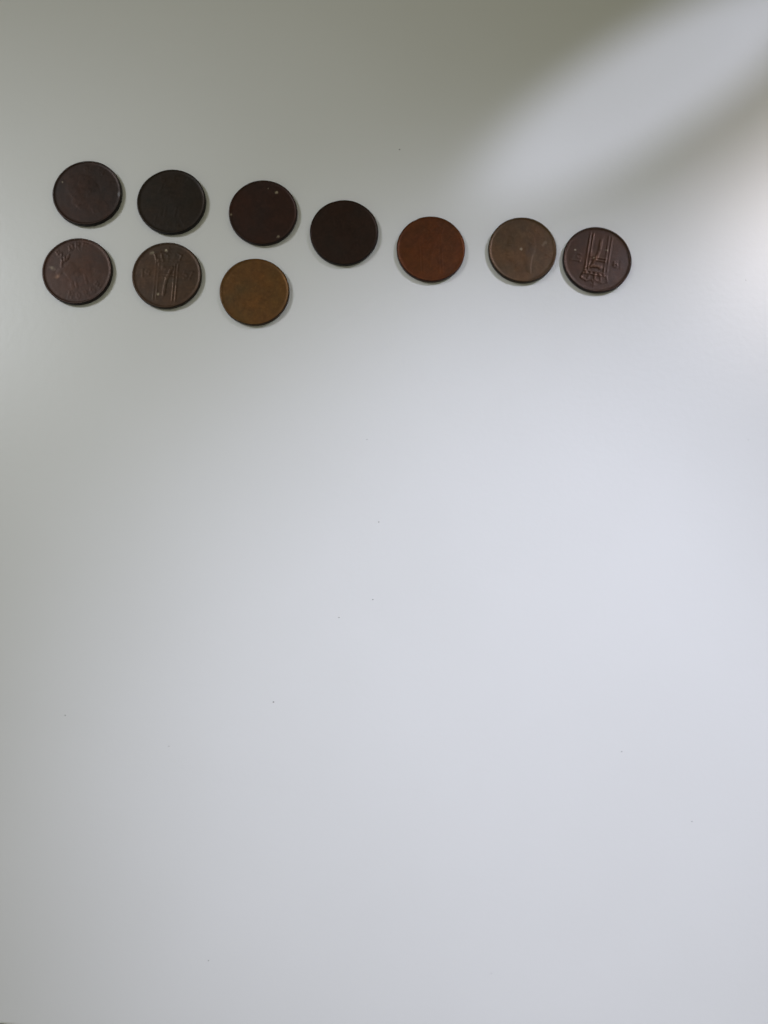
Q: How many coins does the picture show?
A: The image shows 10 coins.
